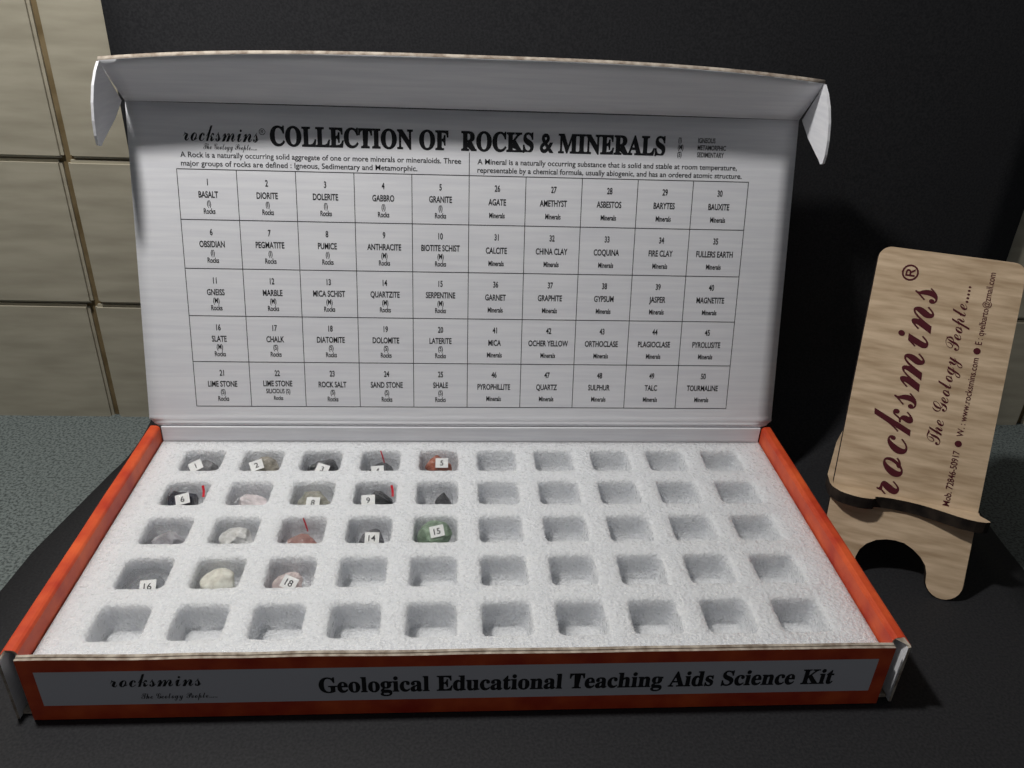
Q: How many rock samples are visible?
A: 18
